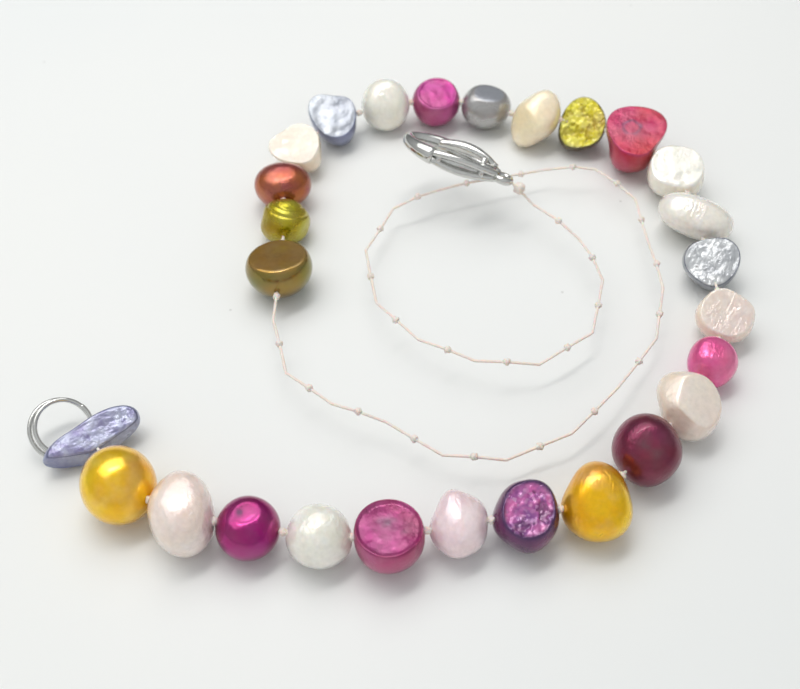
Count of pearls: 27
